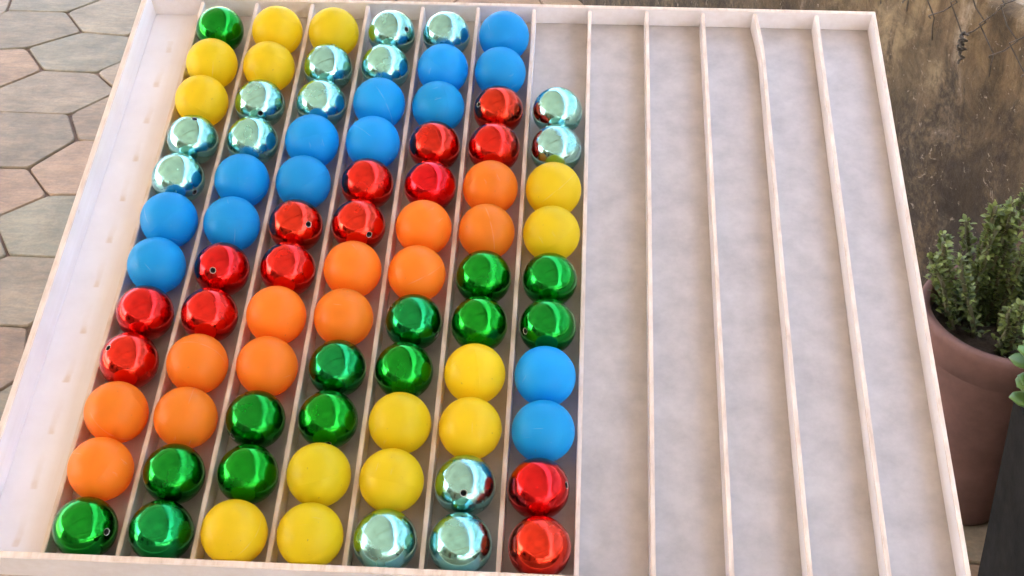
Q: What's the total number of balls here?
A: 82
